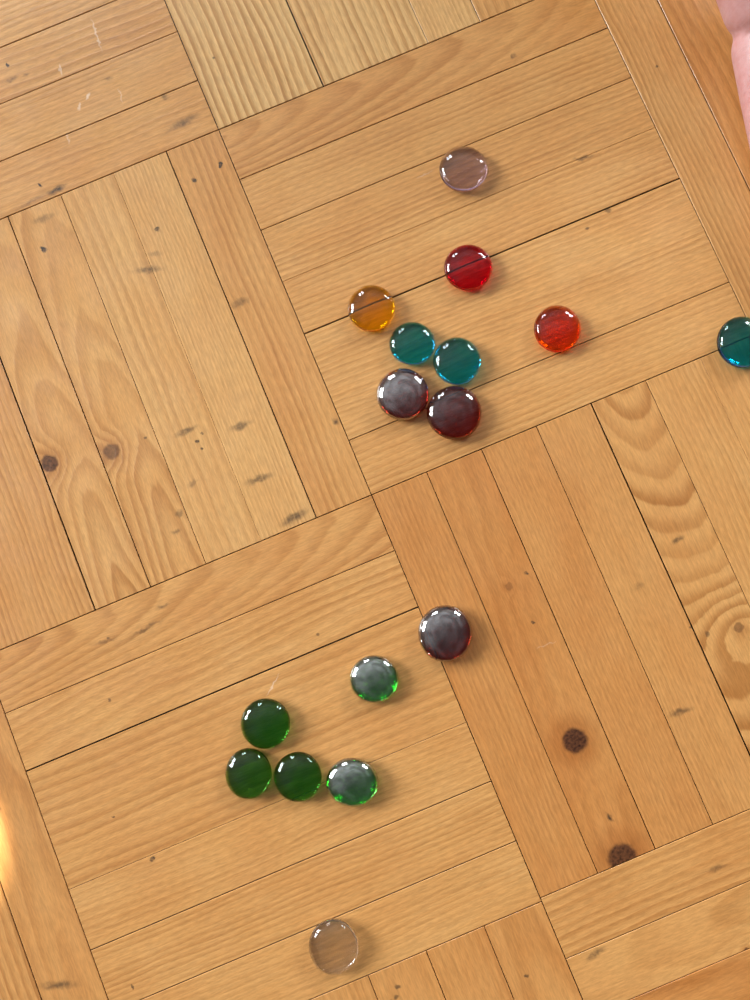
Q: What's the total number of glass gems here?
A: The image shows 16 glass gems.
